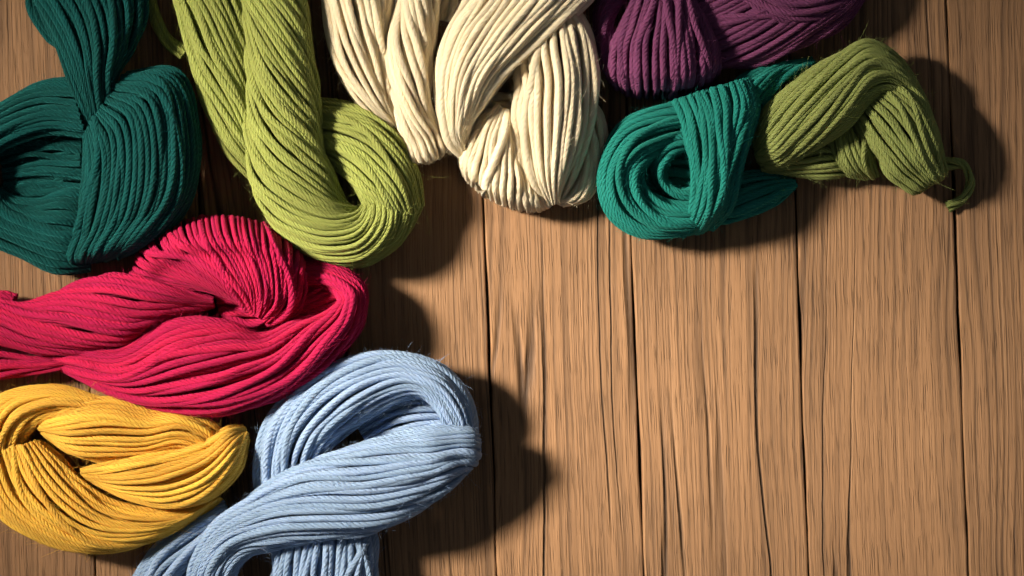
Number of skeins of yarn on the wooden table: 10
